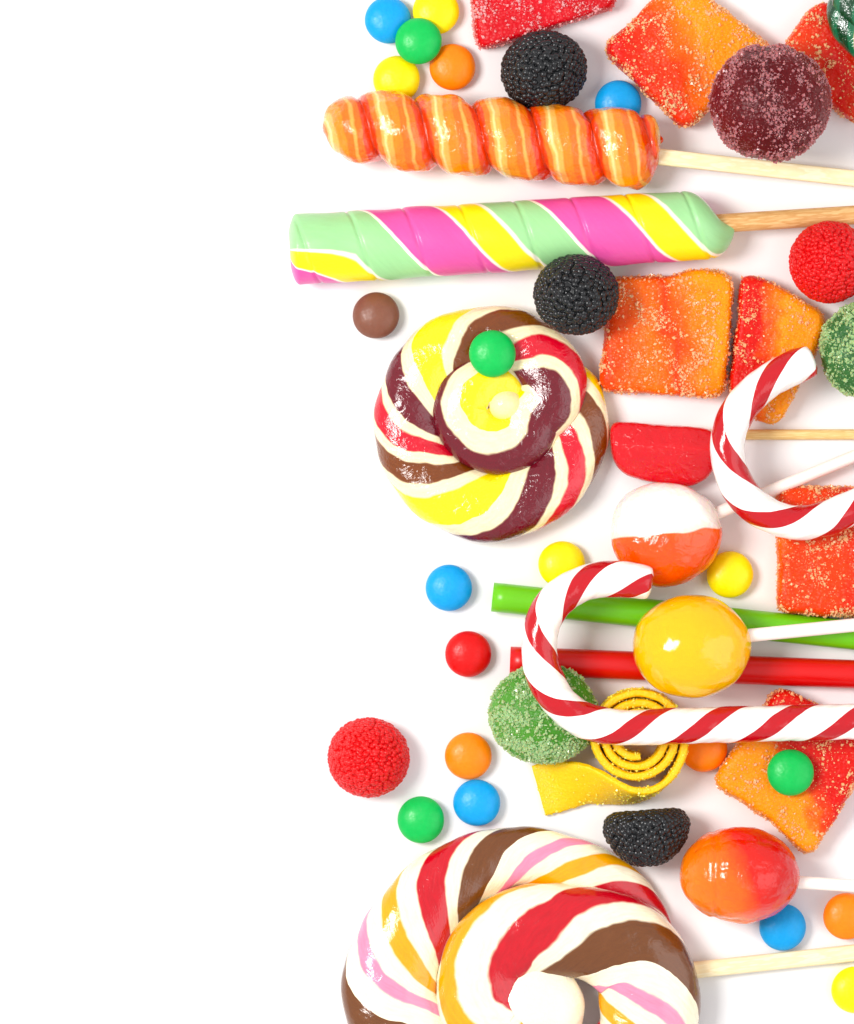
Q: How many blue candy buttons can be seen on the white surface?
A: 5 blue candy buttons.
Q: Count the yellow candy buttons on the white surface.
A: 5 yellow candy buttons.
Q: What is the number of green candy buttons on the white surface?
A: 4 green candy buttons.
